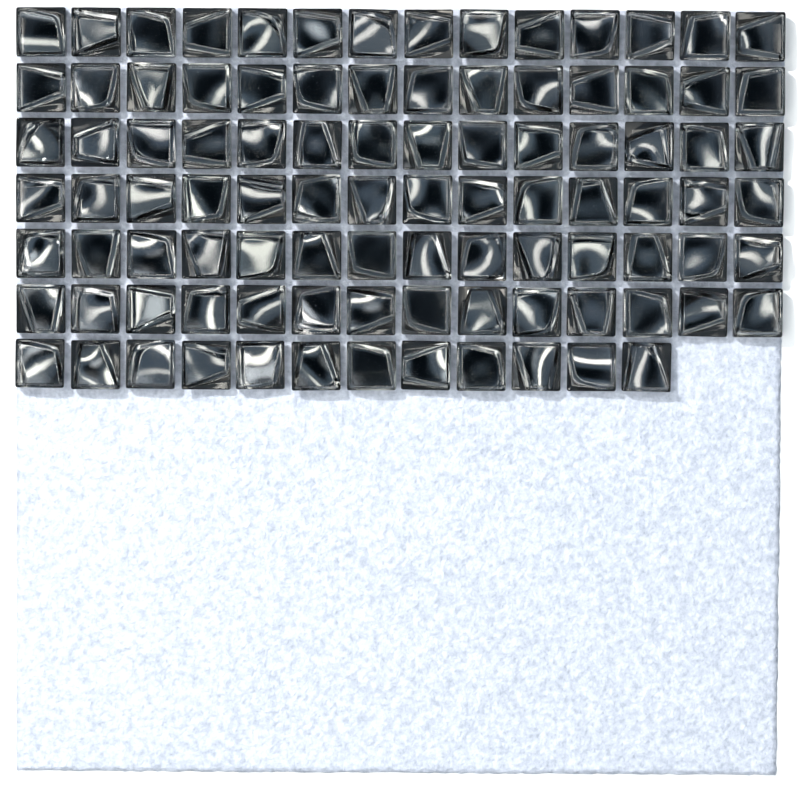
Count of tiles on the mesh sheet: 96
